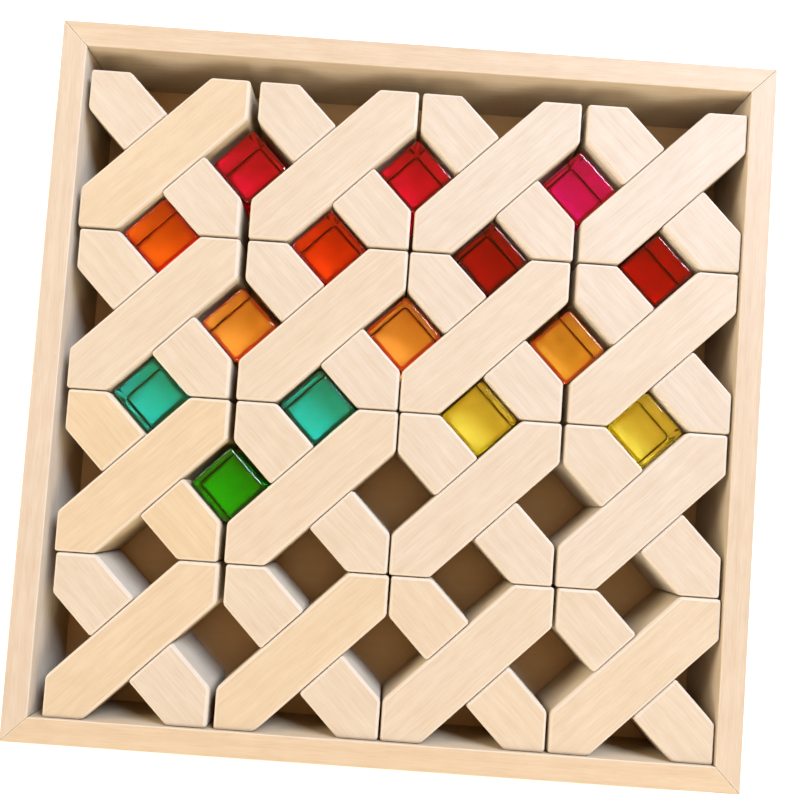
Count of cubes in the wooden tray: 15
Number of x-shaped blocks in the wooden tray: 16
